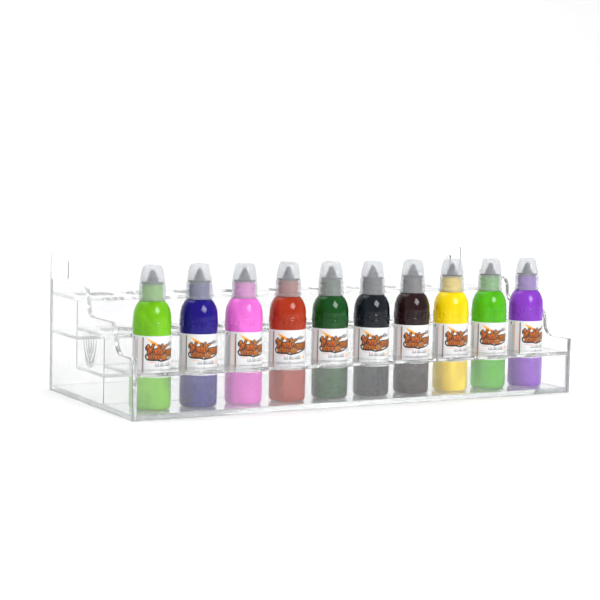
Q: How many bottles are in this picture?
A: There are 10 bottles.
